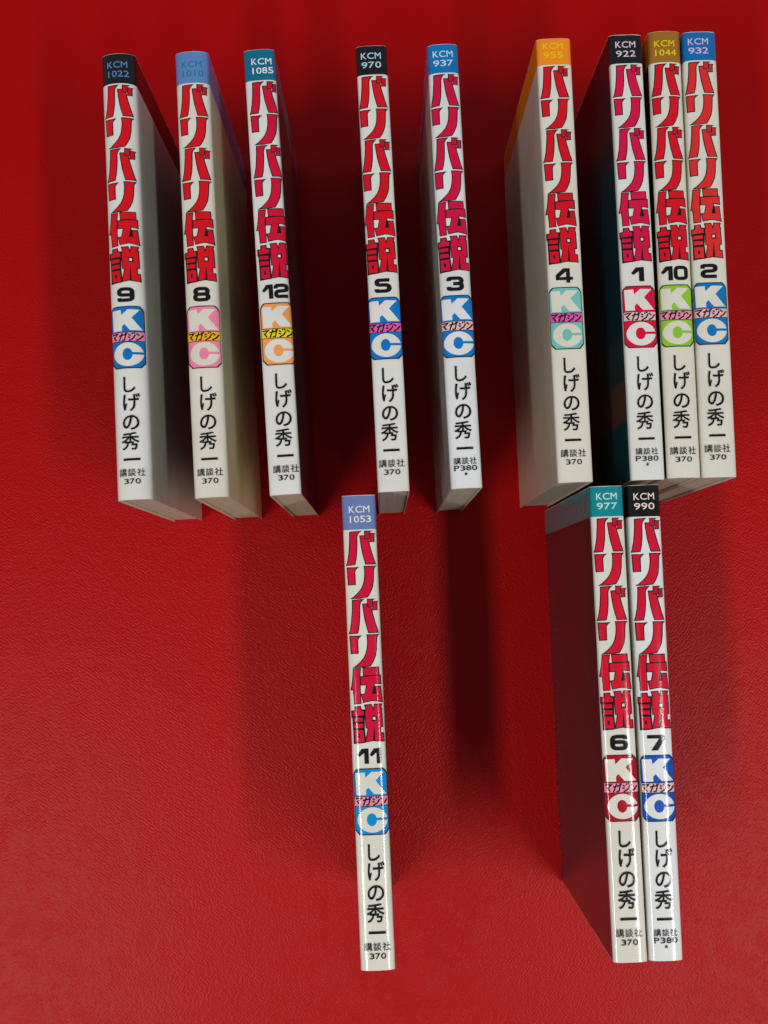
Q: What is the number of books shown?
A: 12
